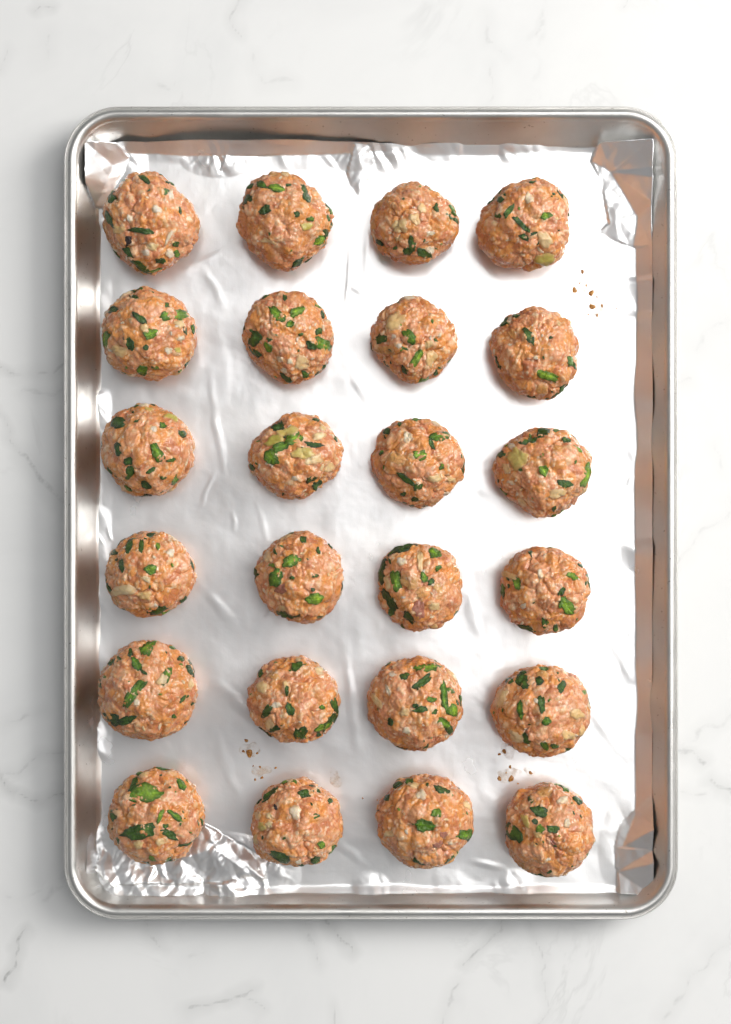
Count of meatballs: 24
